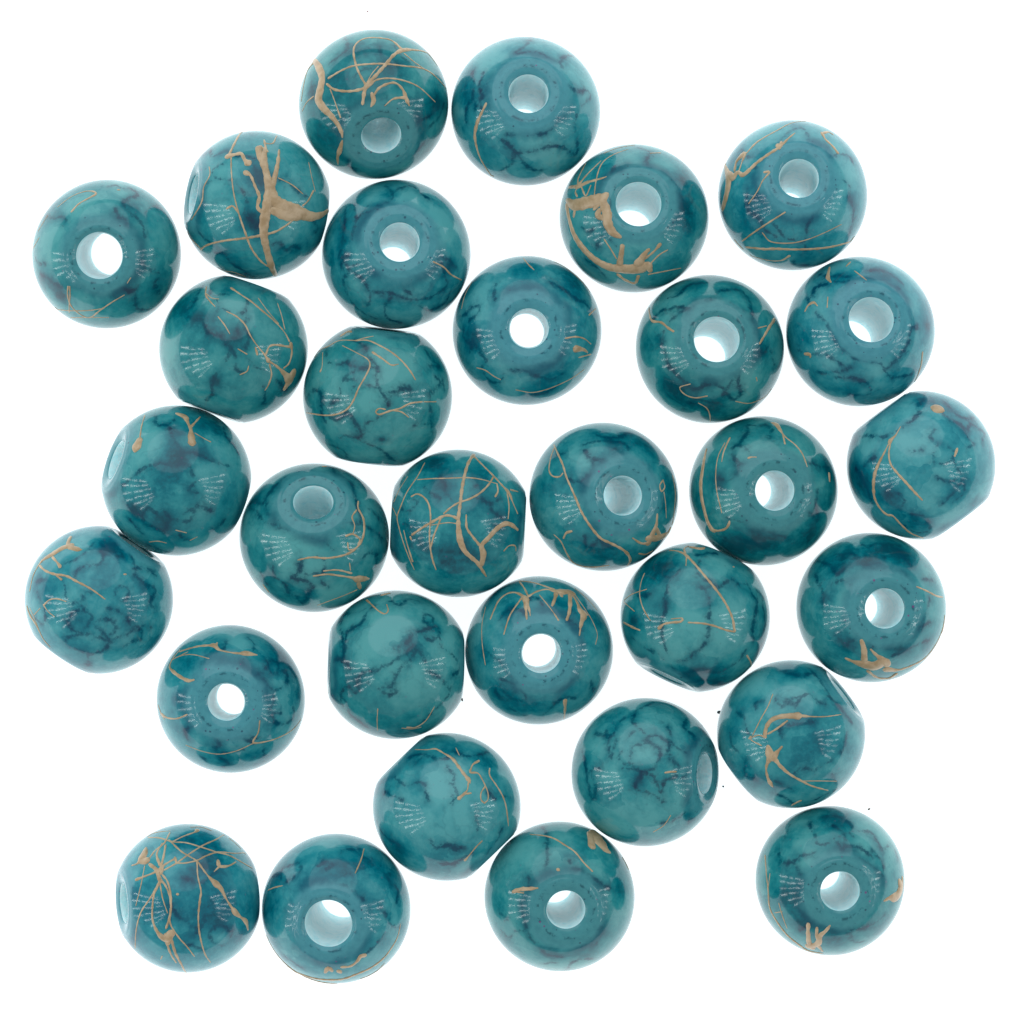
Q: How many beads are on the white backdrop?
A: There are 31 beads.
